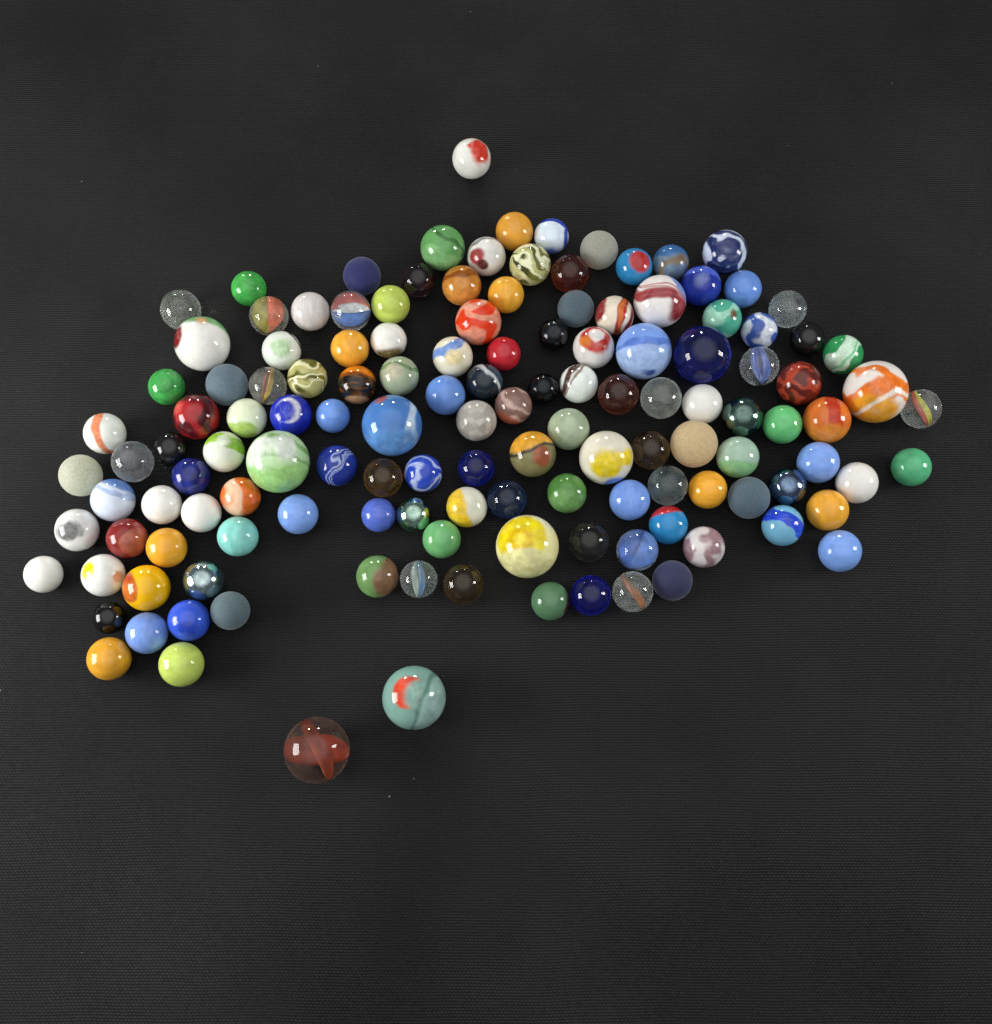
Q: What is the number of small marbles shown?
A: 125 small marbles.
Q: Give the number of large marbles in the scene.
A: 11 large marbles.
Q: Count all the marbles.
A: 136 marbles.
